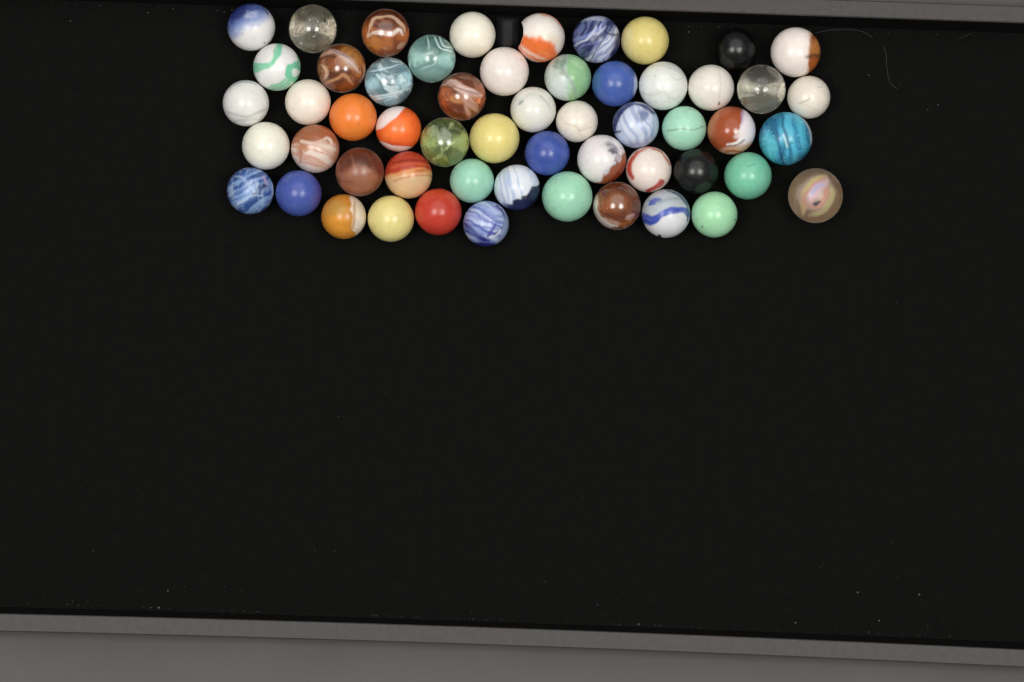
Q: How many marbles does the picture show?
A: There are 55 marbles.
